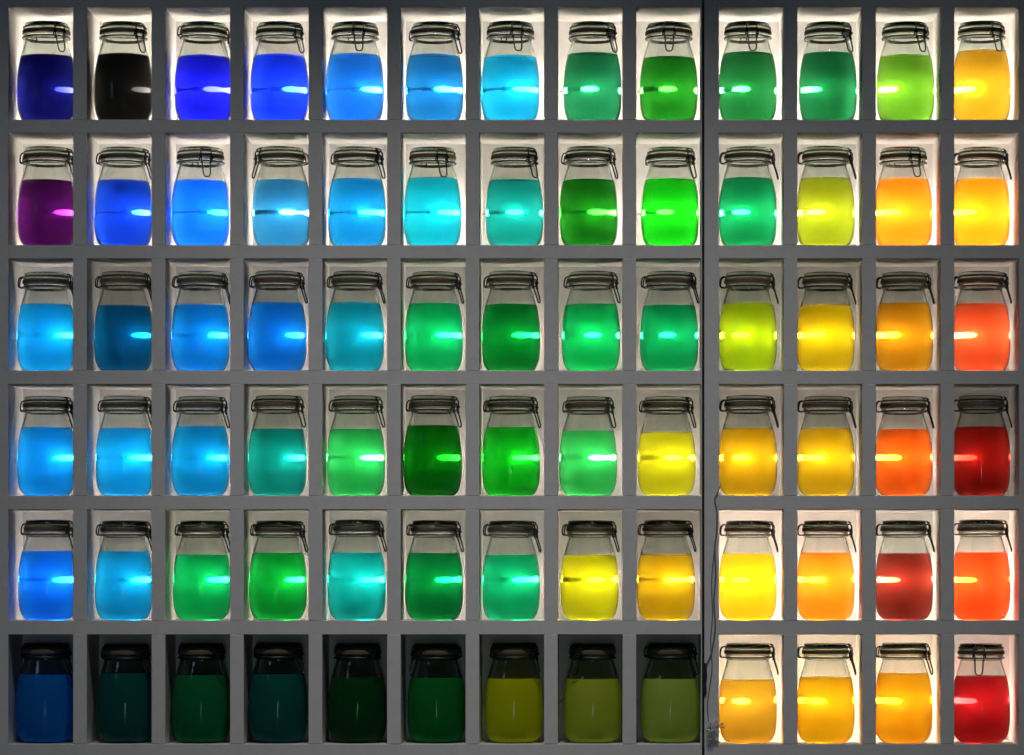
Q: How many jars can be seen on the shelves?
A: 78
